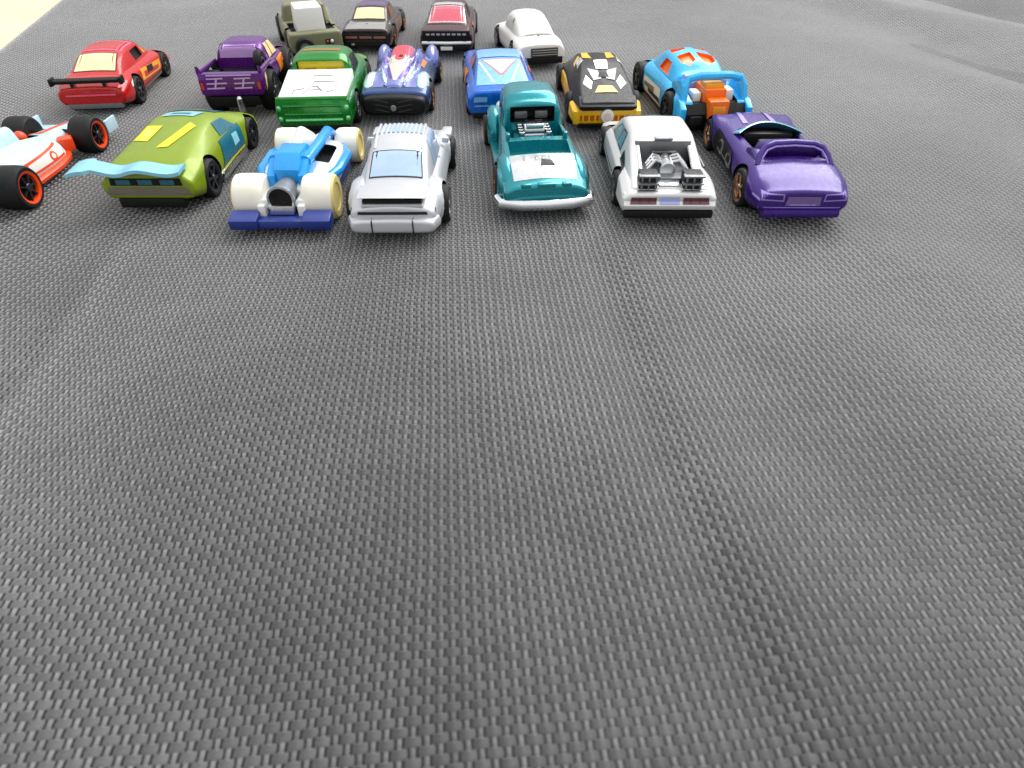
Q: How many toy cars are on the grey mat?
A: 18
